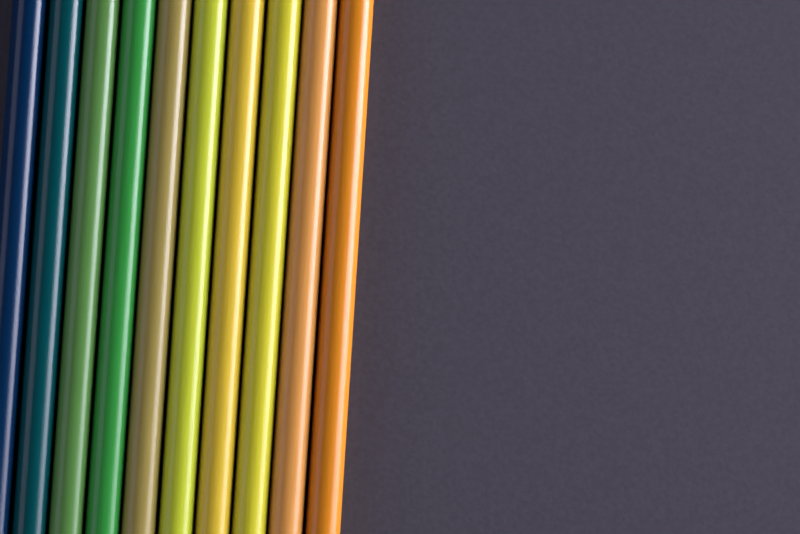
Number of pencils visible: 10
